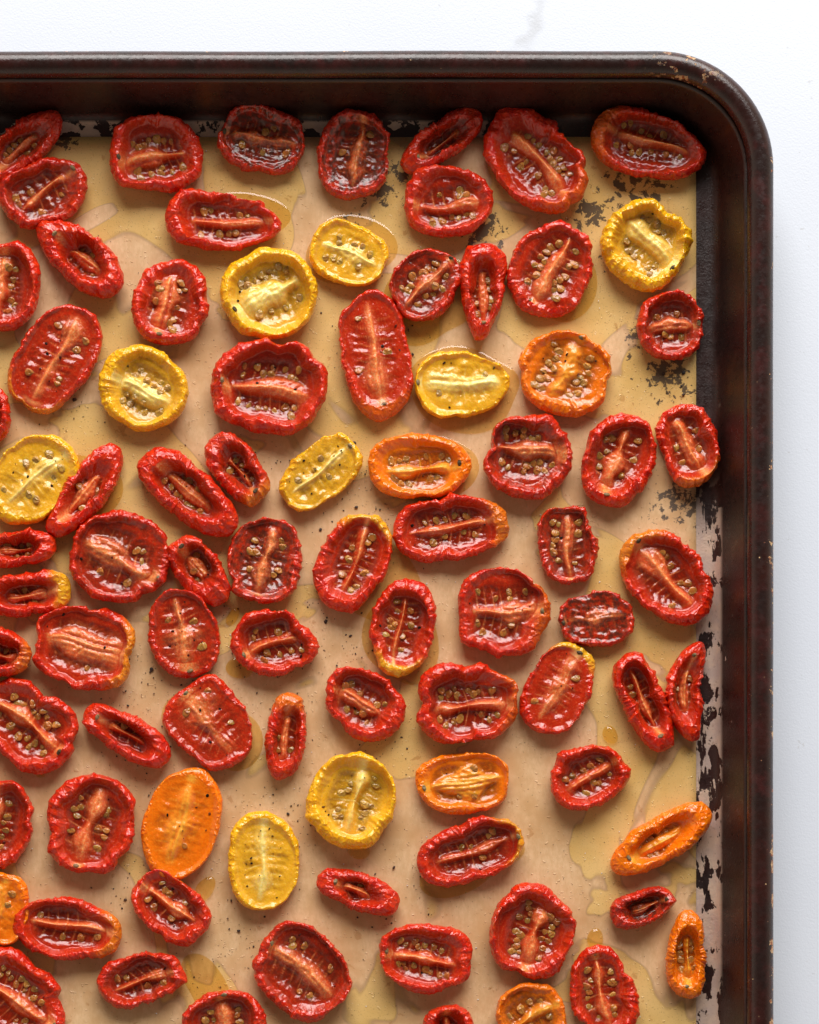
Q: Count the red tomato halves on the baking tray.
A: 68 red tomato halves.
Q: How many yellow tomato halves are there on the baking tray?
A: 9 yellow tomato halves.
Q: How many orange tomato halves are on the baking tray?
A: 8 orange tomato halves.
